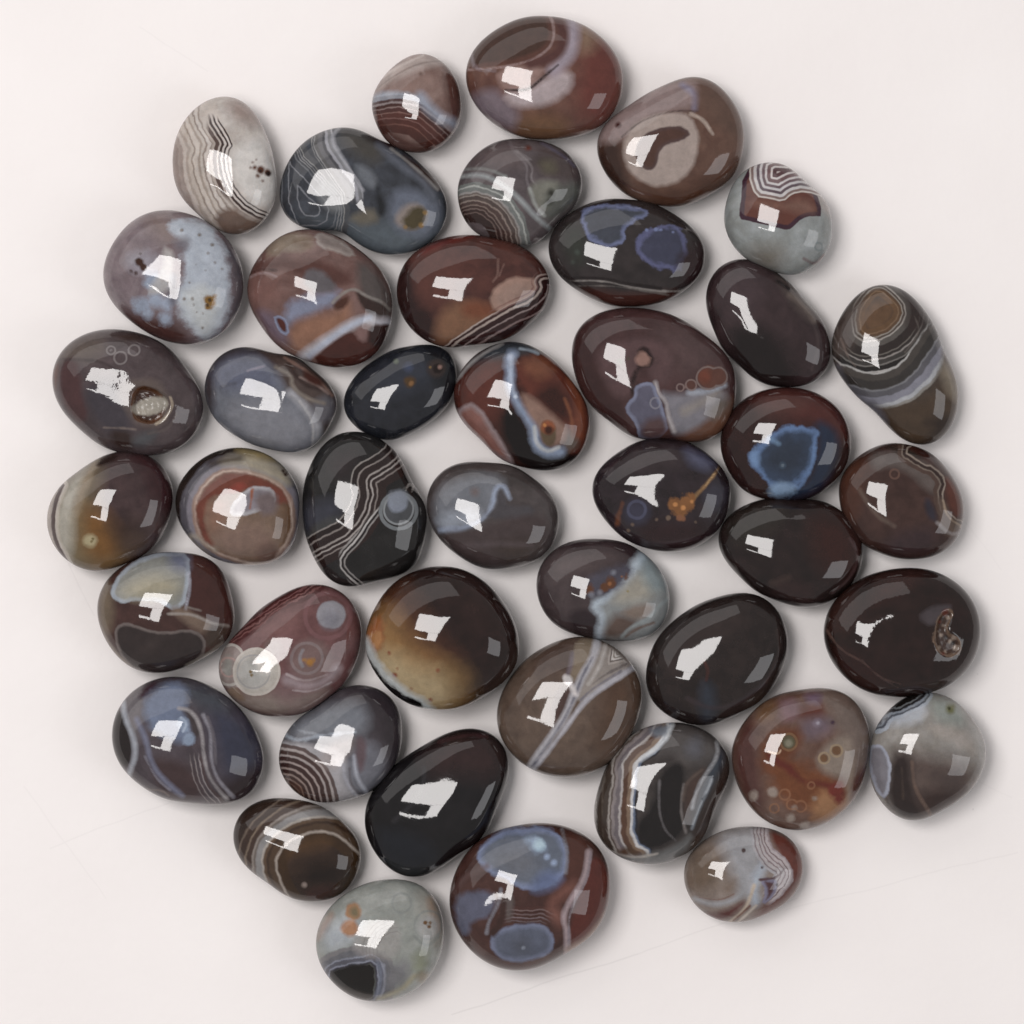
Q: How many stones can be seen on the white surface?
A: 43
